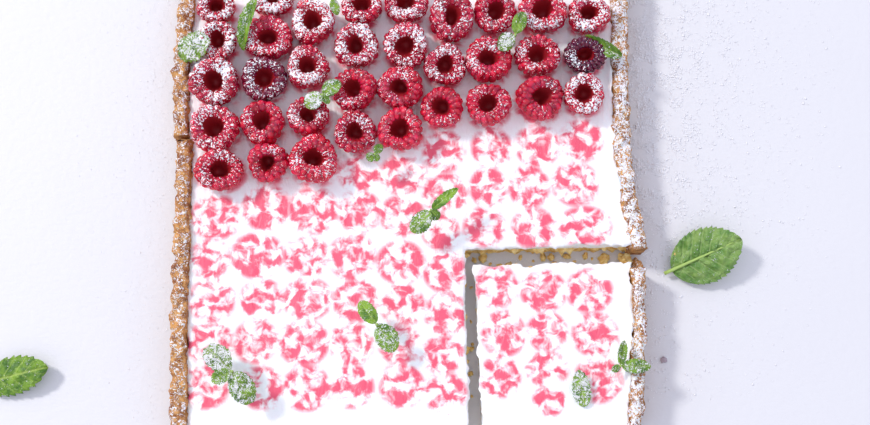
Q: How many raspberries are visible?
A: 34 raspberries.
